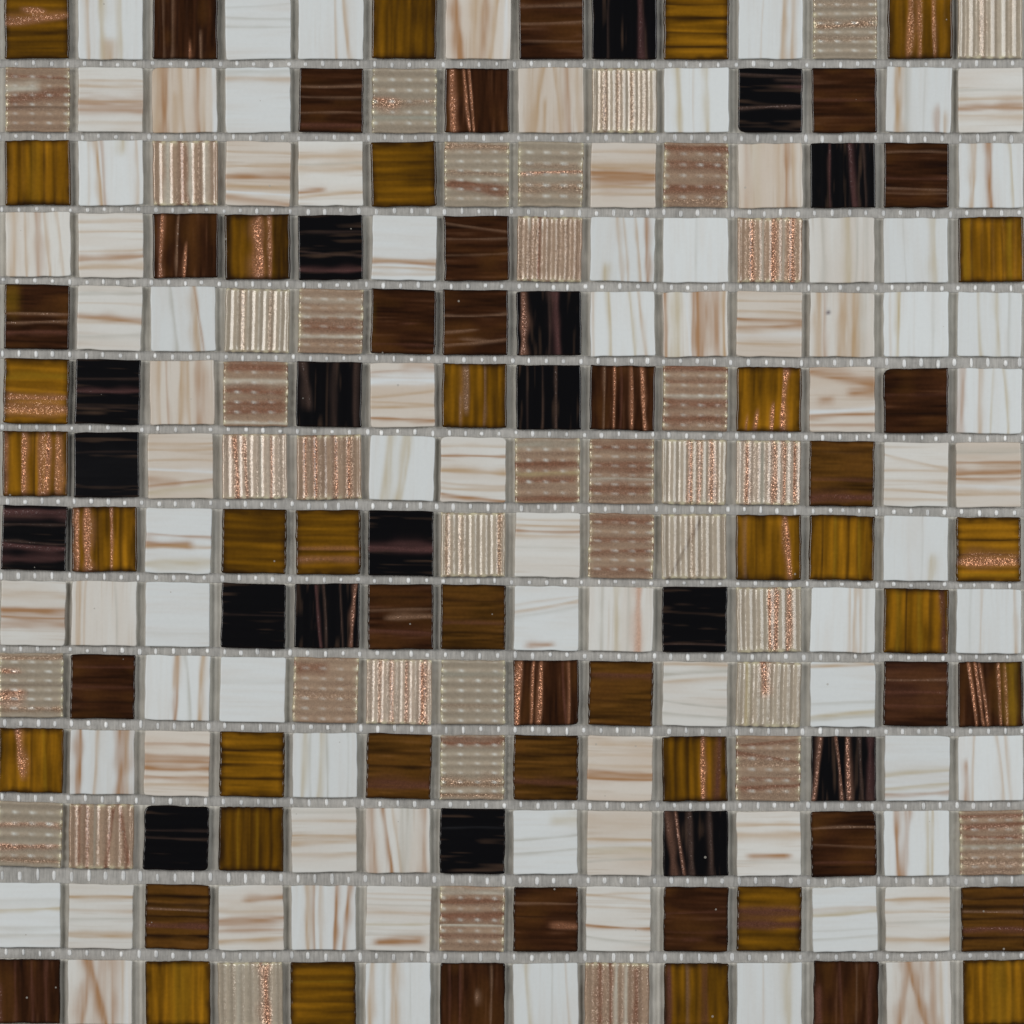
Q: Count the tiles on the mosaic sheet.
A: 196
